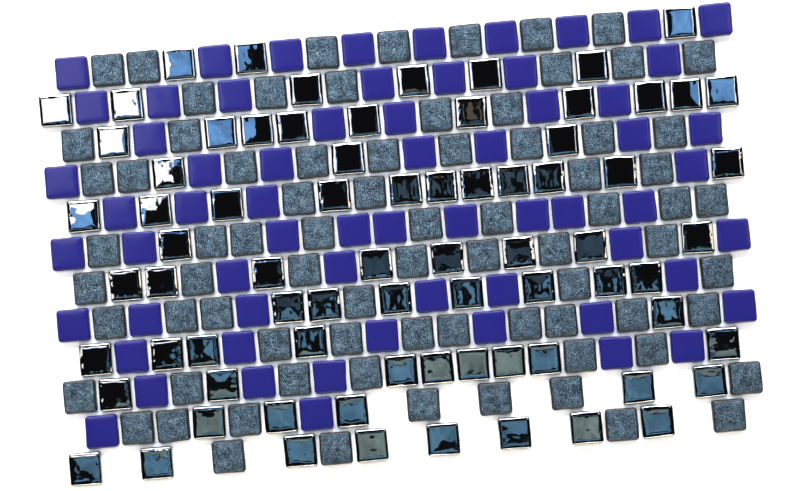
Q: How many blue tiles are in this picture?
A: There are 64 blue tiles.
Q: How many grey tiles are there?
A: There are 77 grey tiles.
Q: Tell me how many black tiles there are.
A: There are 75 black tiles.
